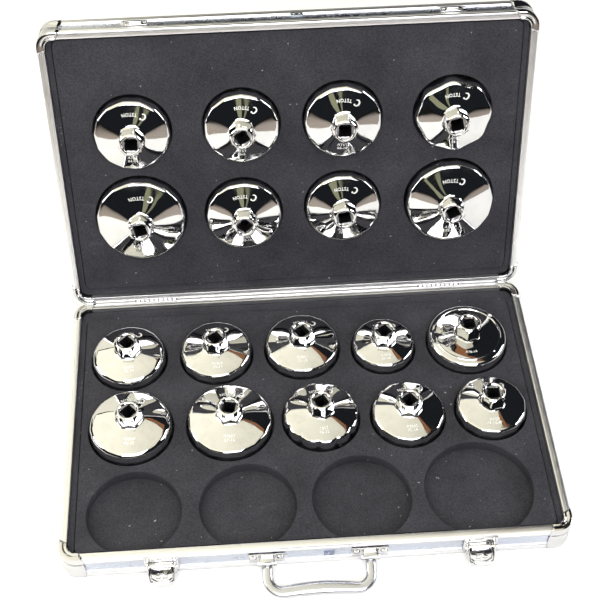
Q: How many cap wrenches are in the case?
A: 18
